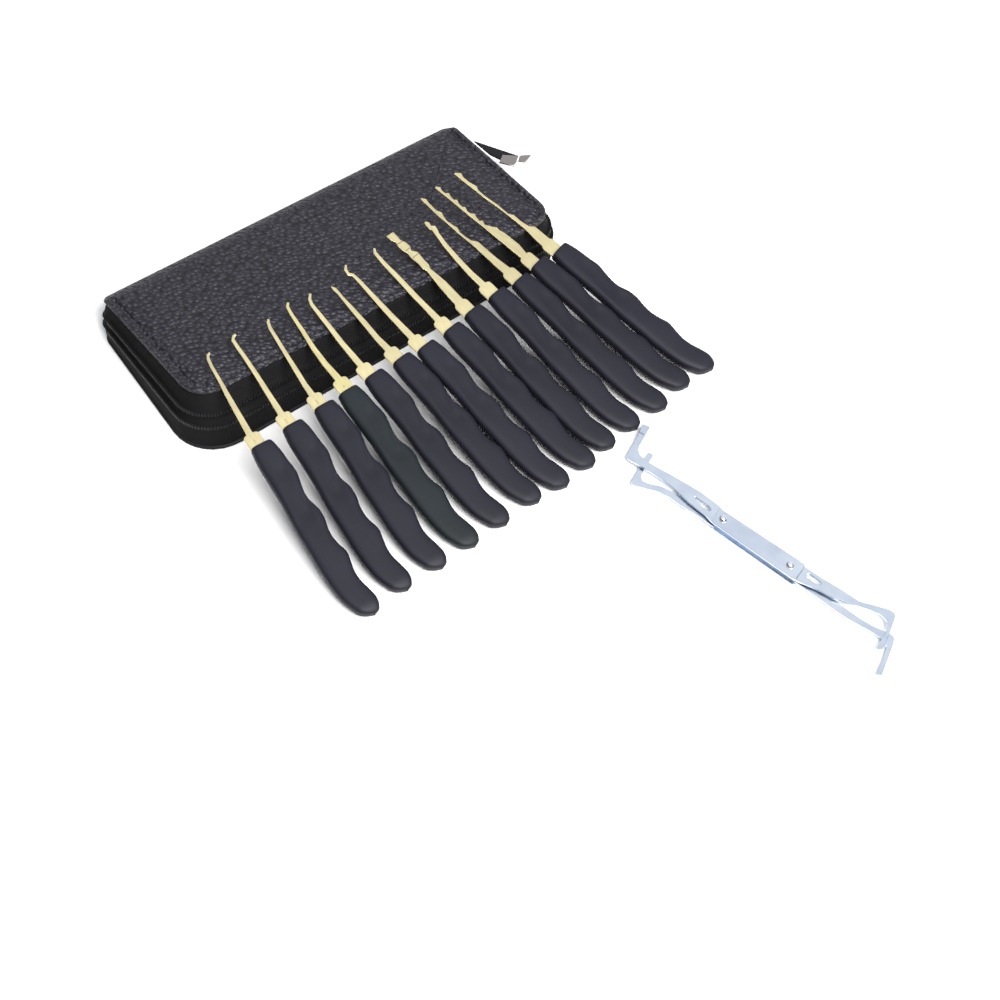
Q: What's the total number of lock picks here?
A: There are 13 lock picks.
